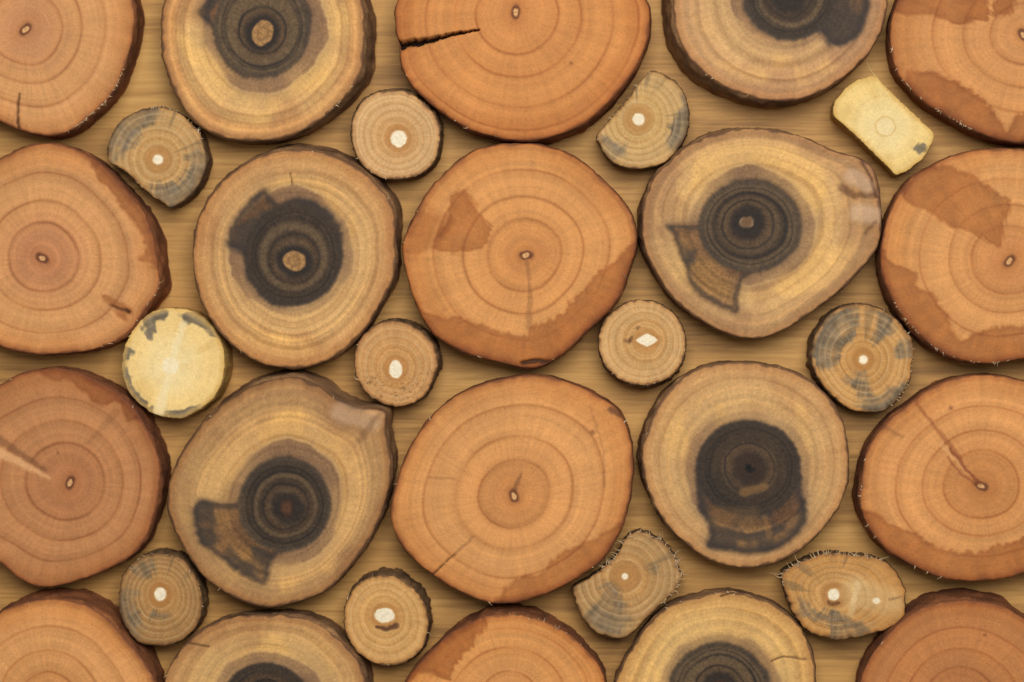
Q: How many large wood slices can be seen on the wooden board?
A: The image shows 20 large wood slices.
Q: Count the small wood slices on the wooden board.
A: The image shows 12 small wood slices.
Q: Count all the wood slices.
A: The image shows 32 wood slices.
